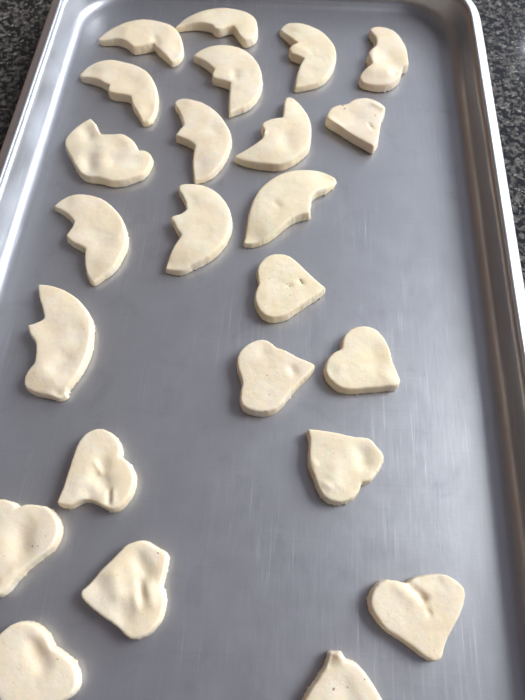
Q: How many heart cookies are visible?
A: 11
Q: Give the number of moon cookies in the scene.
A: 13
